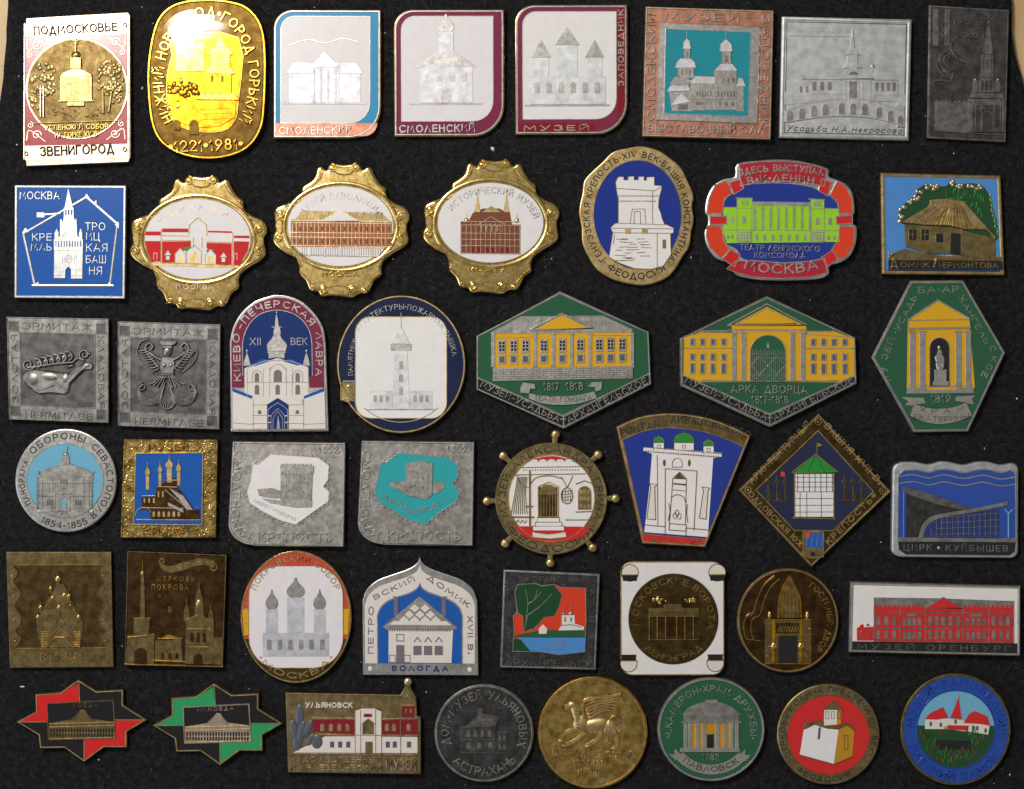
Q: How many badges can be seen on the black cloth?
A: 46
